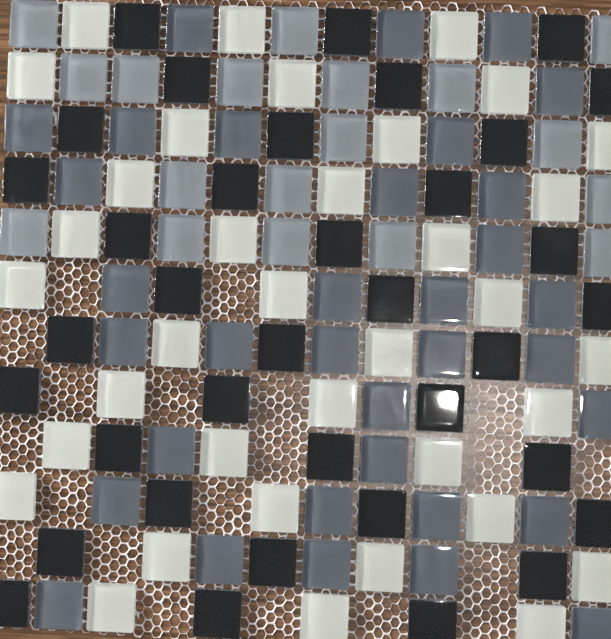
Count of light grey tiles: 18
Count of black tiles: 36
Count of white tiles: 36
